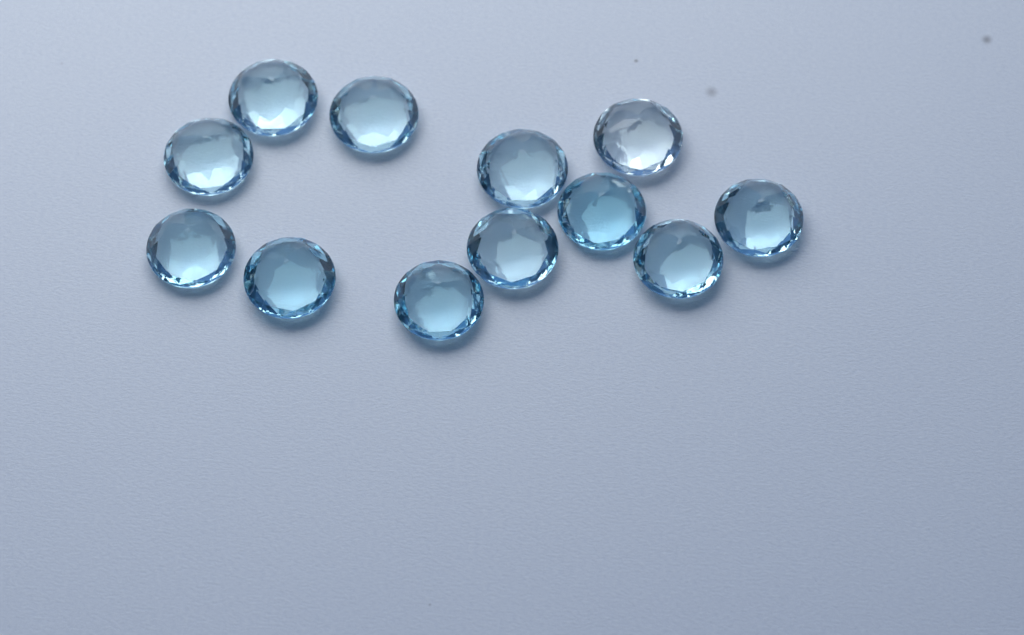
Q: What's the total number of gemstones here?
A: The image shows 12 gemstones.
